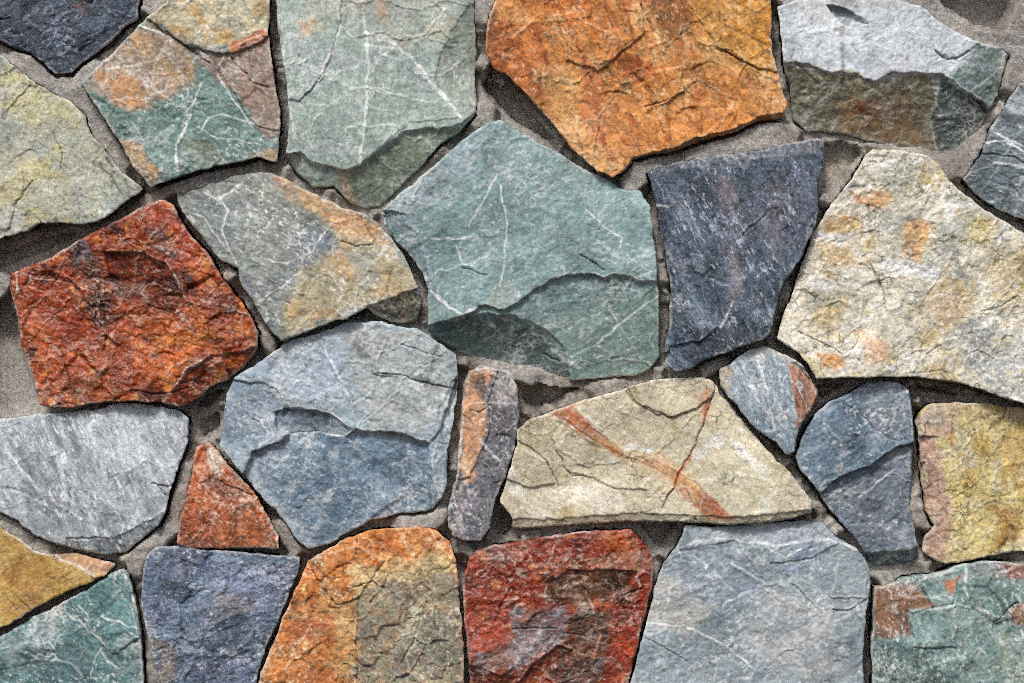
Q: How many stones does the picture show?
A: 27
